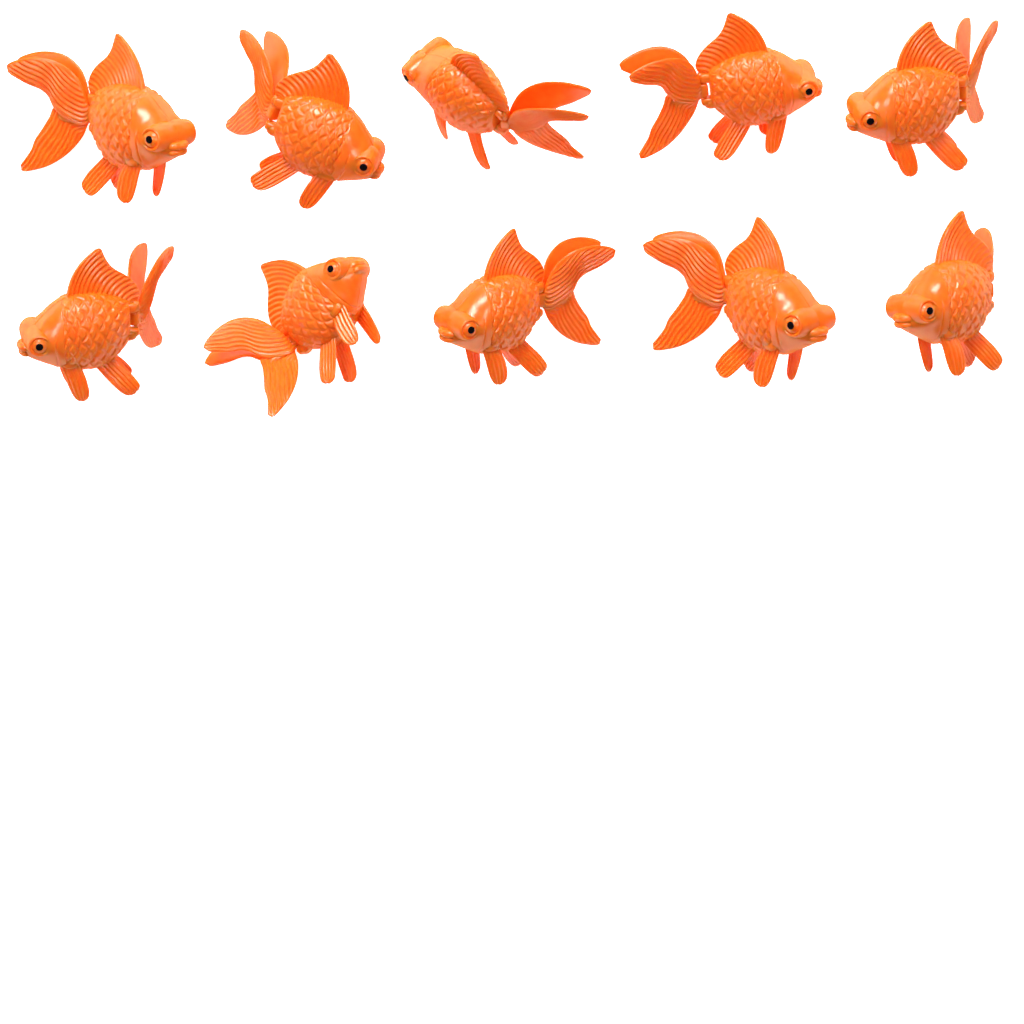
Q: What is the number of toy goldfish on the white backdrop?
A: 10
